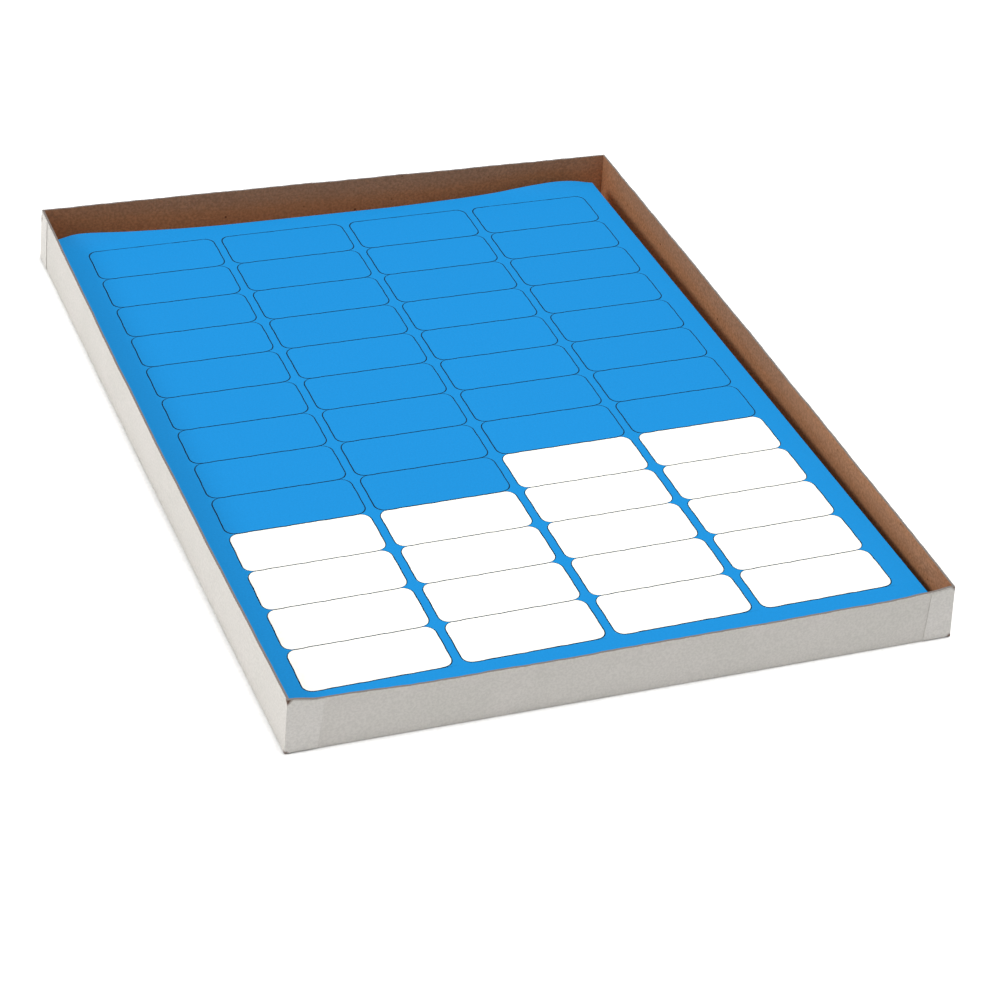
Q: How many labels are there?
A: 34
